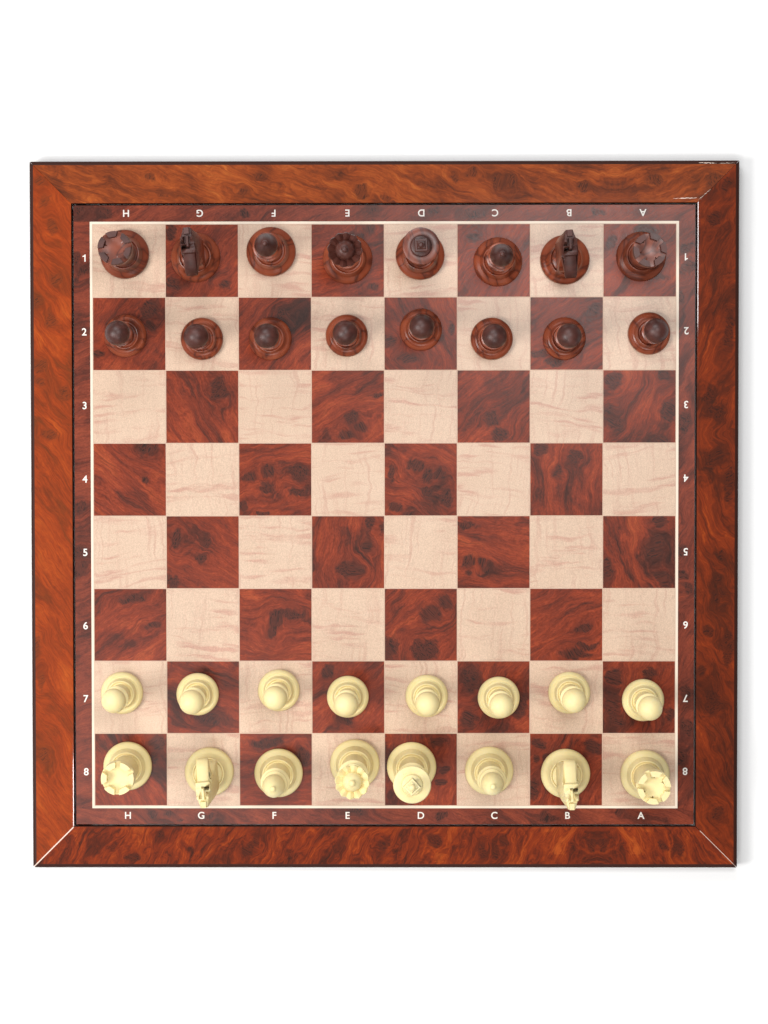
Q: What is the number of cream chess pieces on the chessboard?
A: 16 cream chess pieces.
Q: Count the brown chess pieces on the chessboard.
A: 16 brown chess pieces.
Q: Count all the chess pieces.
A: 32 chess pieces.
